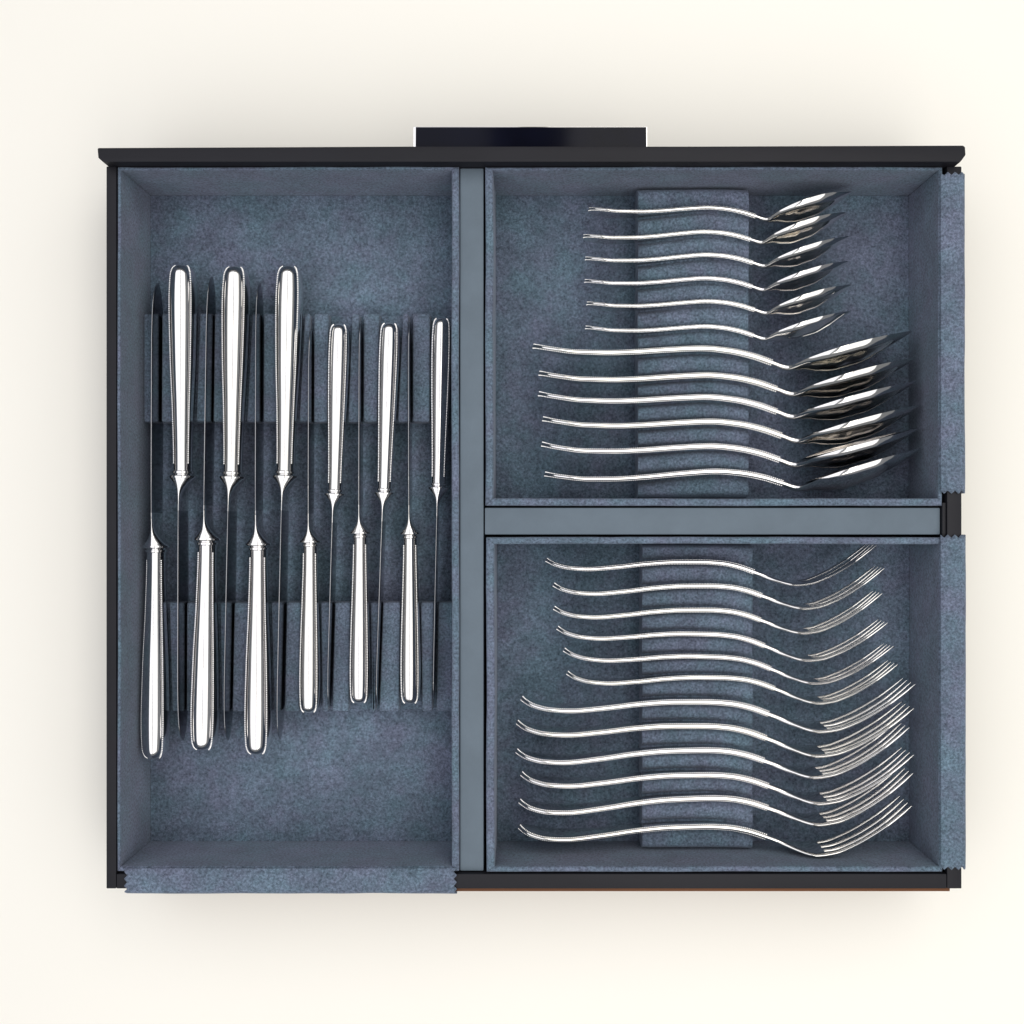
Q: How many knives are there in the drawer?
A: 12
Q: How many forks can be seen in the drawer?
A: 12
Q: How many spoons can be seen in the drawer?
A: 12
